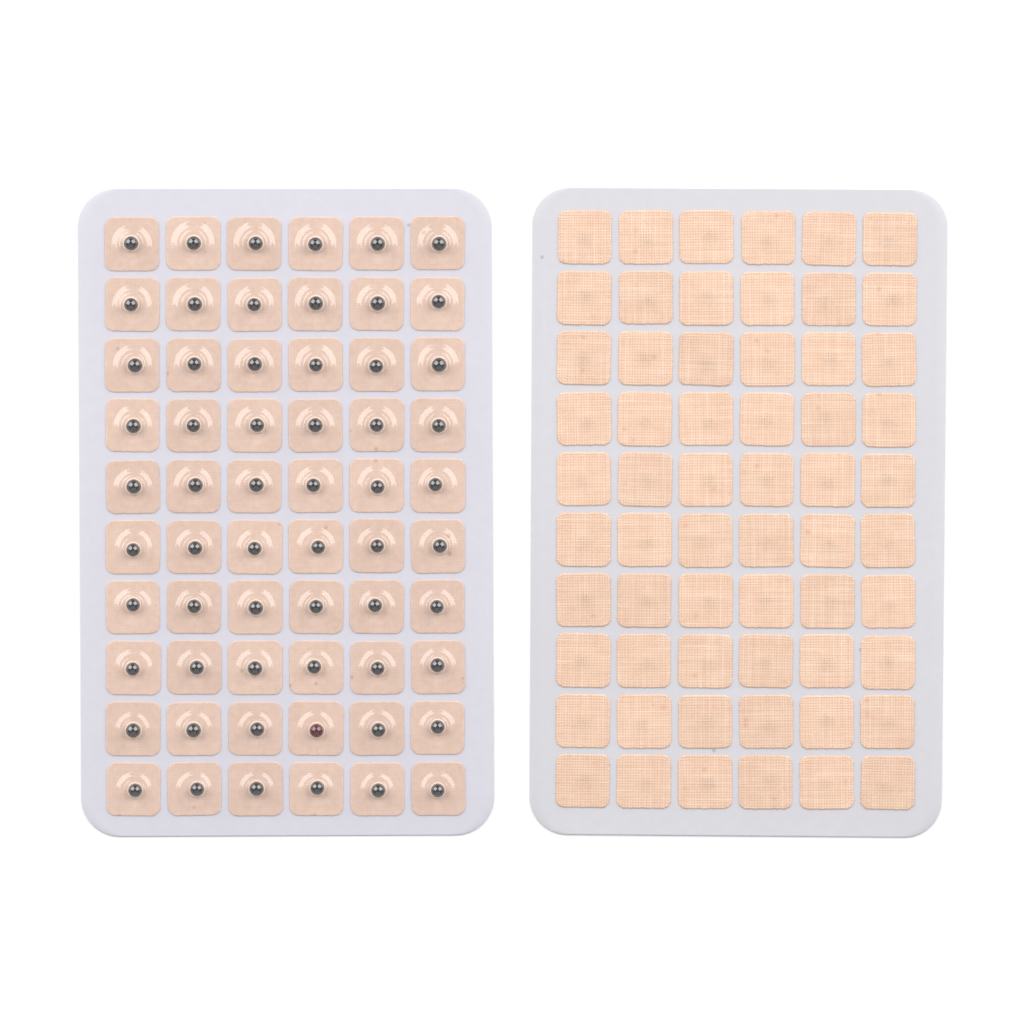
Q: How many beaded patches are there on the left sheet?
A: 60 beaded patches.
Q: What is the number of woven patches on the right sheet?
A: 60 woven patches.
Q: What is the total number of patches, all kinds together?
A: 120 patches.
